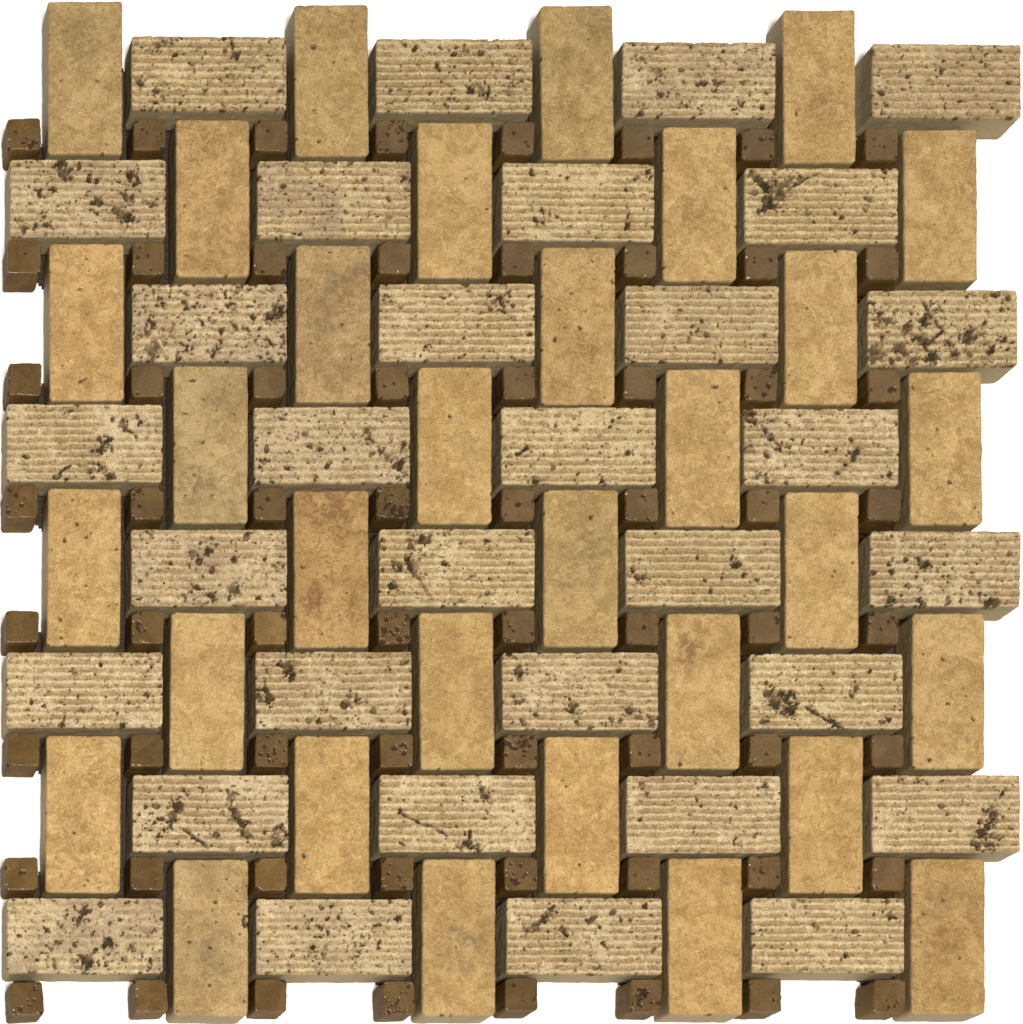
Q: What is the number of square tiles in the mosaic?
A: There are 64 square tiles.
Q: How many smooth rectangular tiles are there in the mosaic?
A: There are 32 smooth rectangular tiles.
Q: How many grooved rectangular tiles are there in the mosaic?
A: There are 32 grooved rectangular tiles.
